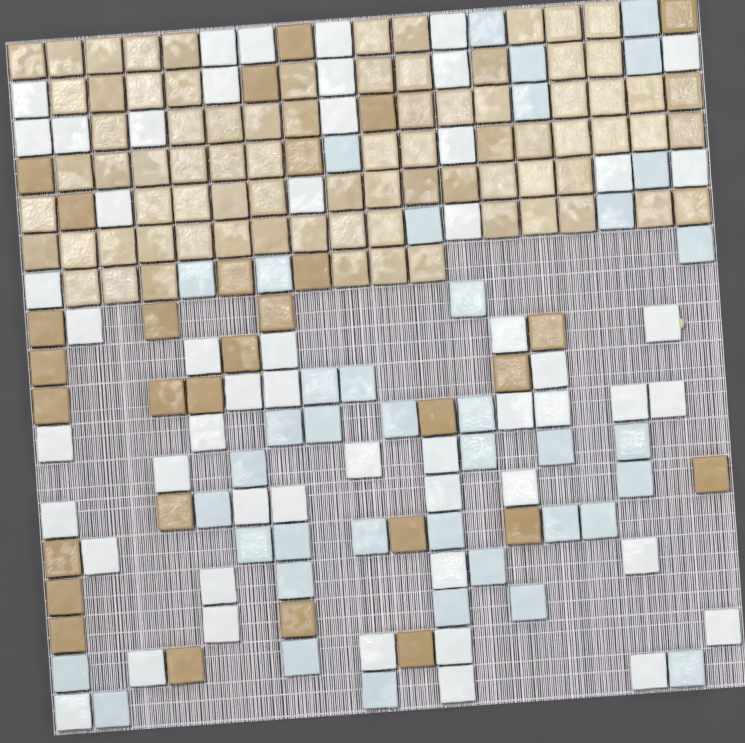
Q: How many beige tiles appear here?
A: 79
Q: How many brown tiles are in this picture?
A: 30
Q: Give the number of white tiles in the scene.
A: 54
